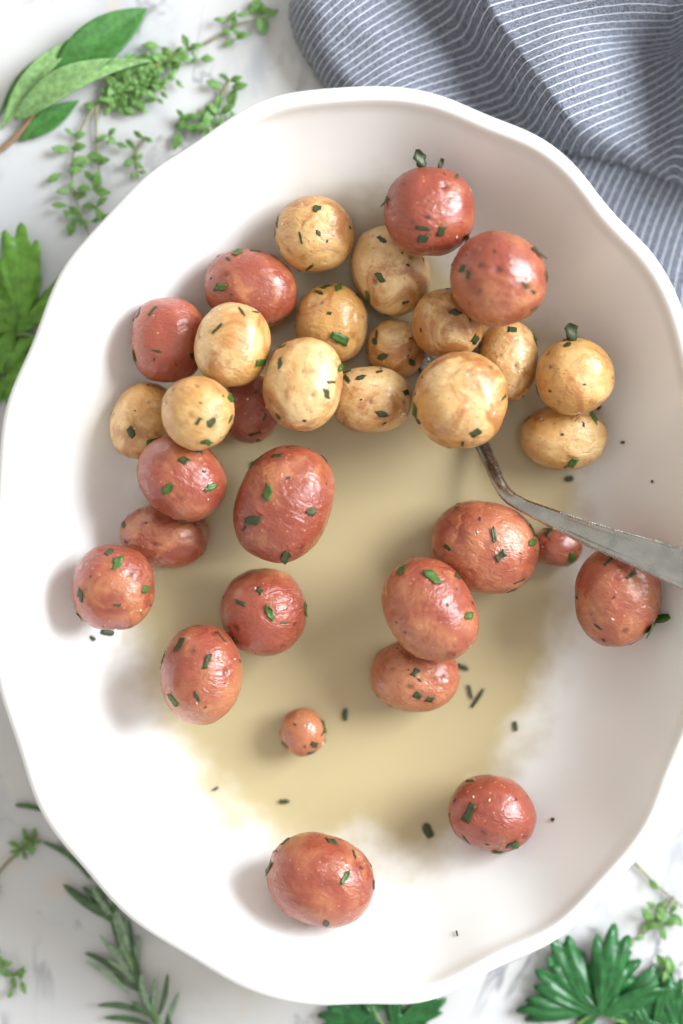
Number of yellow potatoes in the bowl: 14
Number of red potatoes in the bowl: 19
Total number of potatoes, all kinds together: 33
